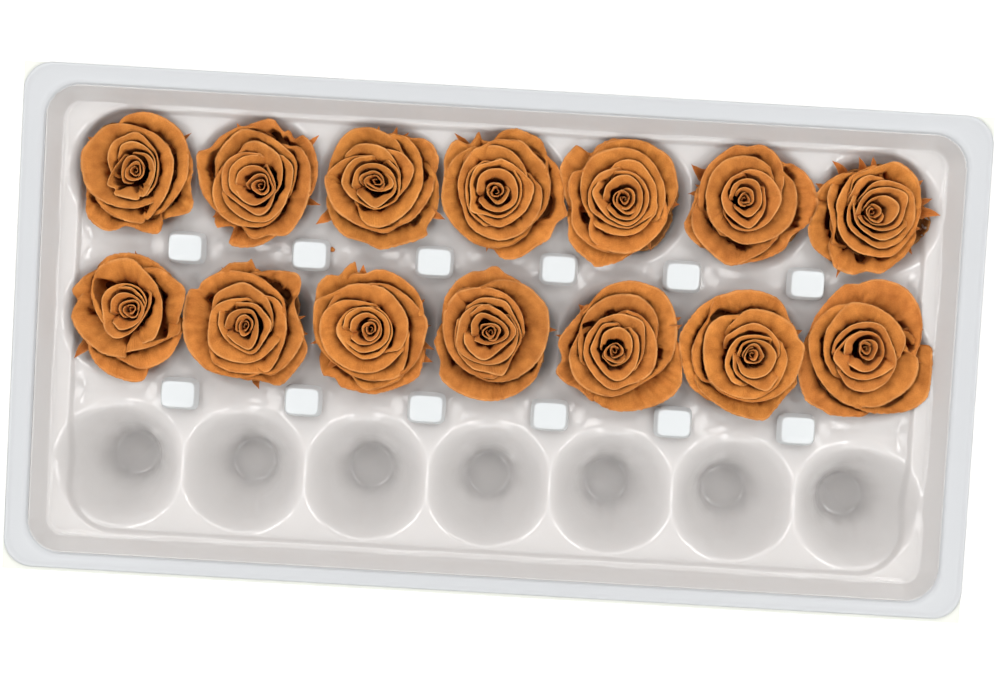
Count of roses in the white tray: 14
